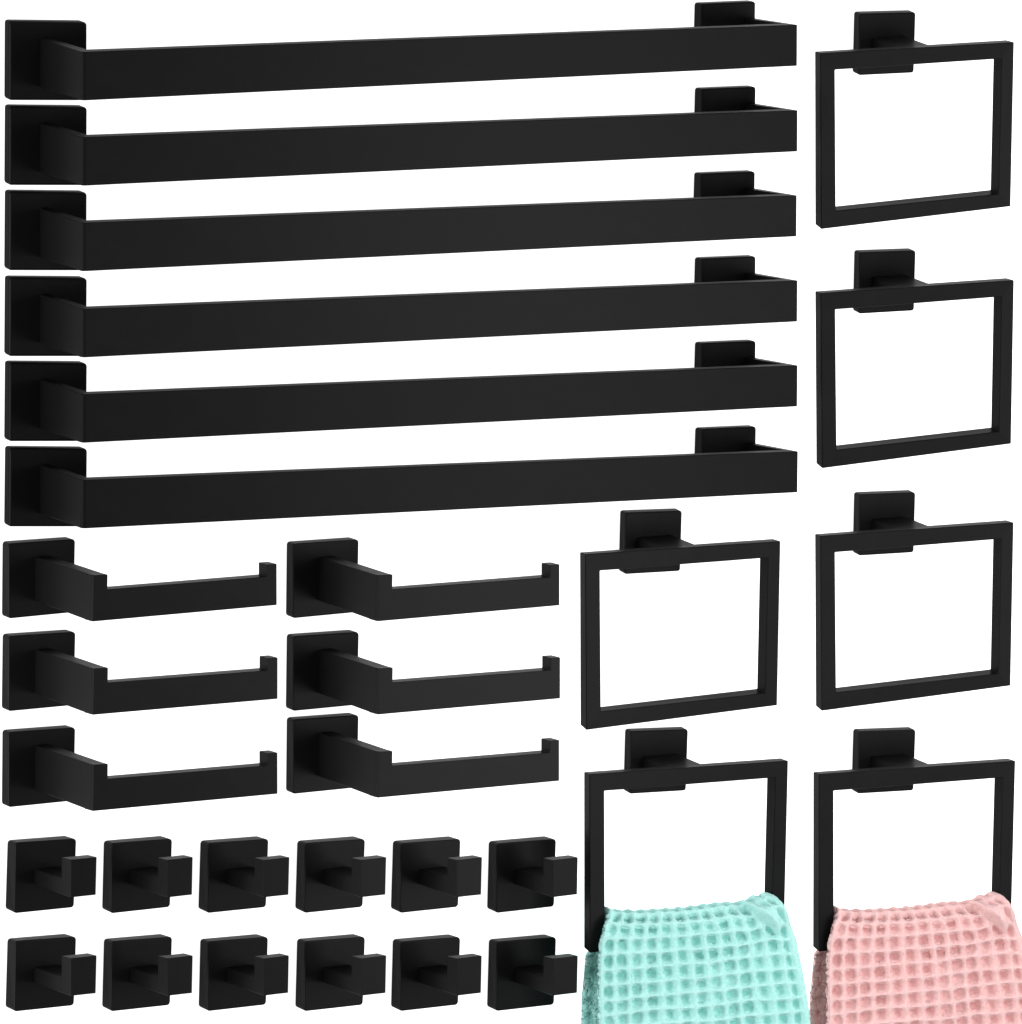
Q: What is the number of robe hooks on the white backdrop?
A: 12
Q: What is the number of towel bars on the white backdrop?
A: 6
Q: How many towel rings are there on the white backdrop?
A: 6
